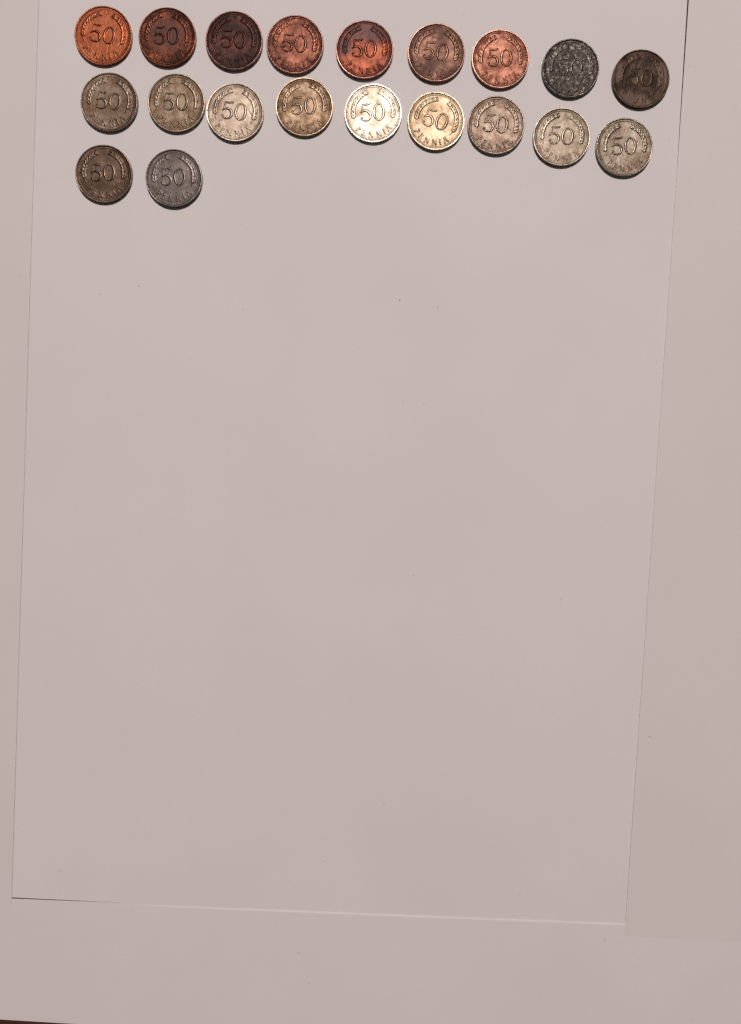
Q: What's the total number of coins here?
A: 20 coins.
